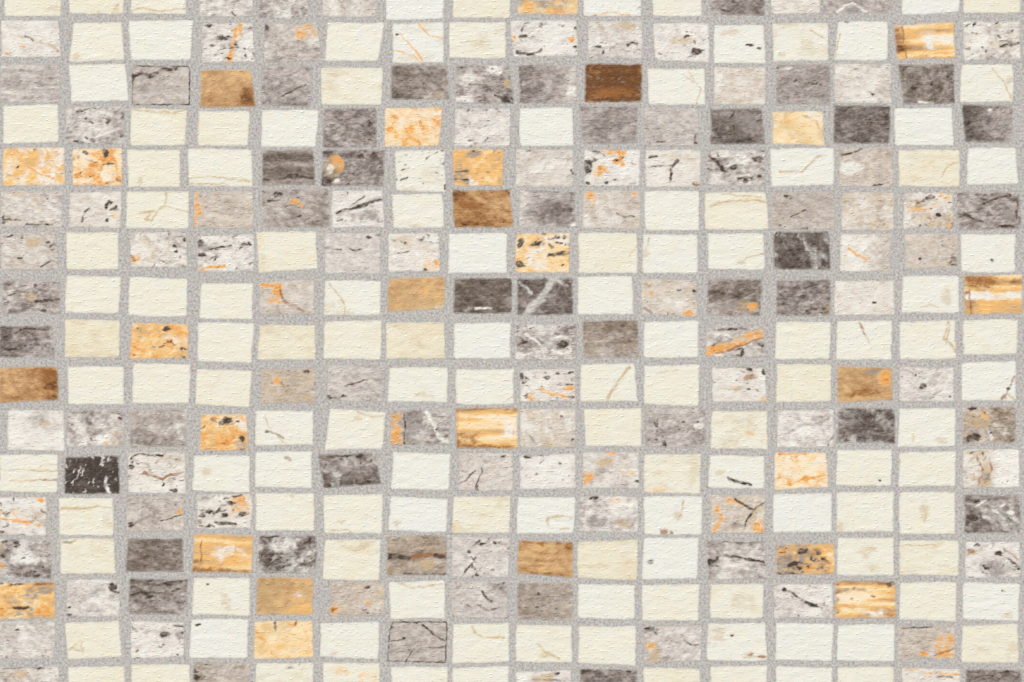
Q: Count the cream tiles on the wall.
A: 126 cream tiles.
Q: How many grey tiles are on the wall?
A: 120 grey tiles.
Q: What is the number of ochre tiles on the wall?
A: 26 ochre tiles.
